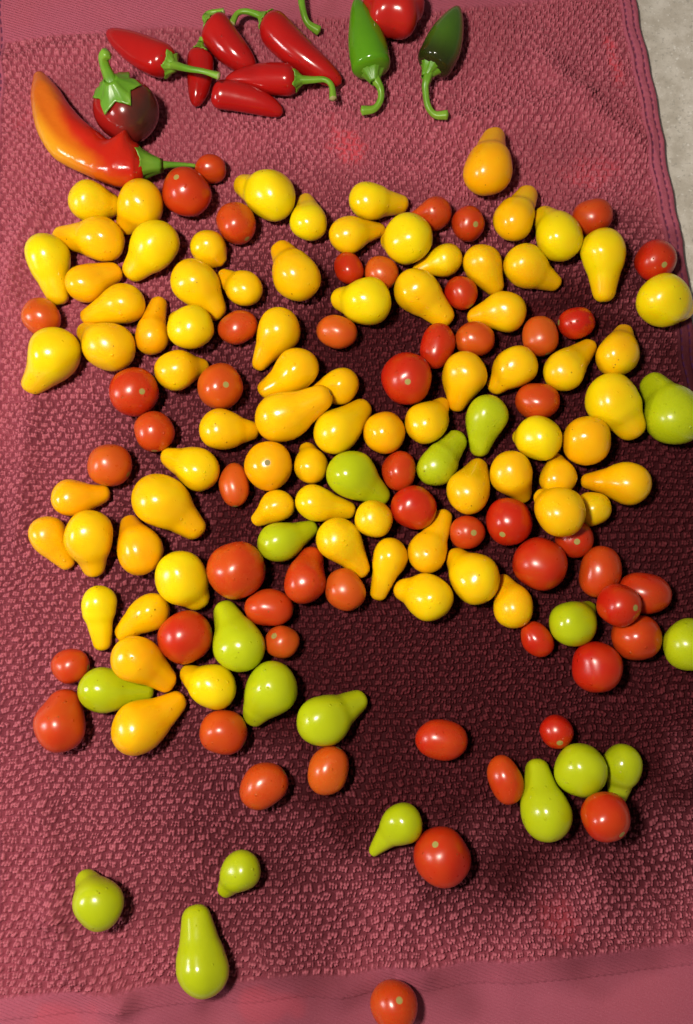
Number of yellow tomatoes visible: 76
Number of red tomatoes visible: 53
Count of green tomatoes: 18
